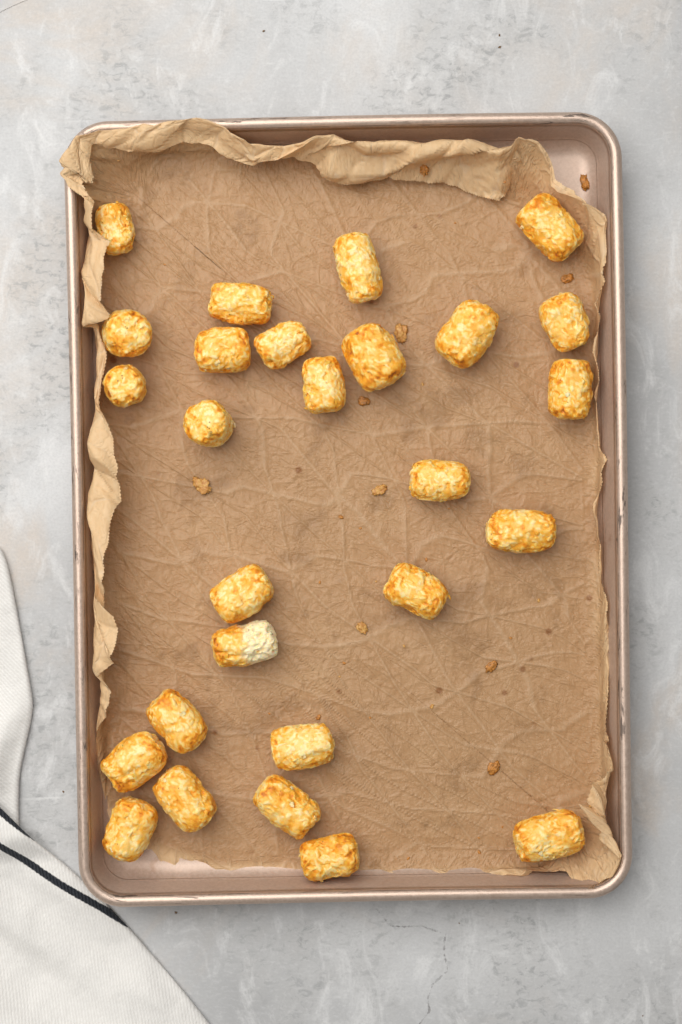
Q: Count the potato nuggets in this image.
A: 27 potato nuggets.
